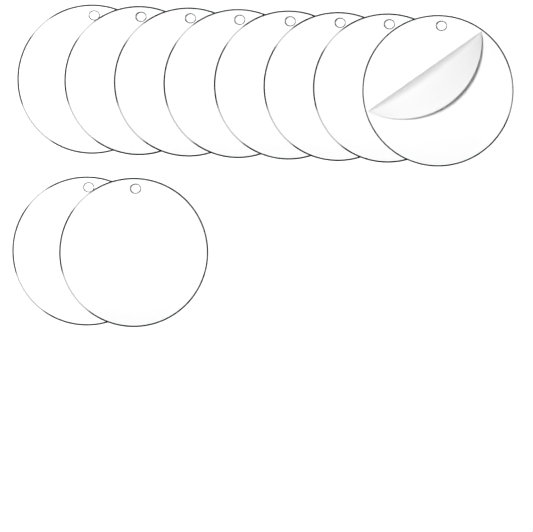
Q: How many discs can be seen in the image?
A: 10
